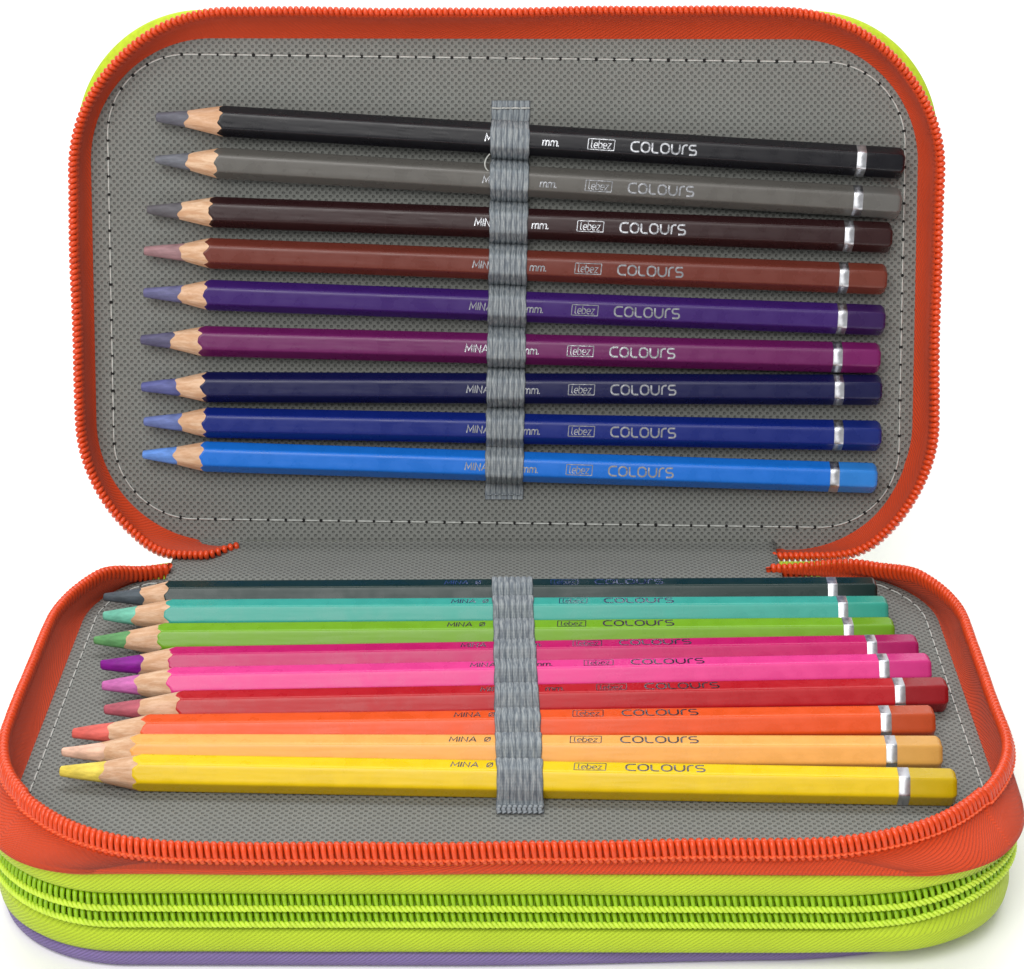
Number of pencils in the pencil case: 18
